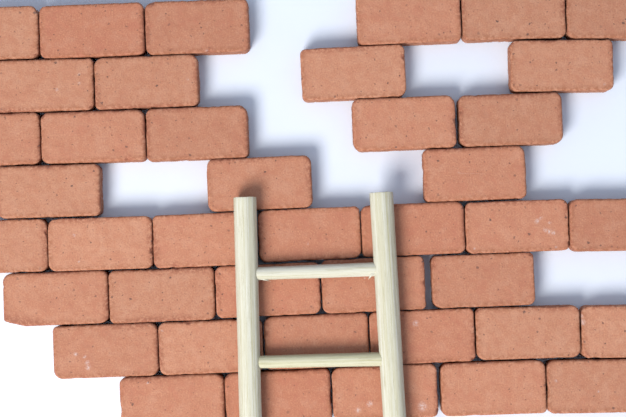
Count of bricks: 41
